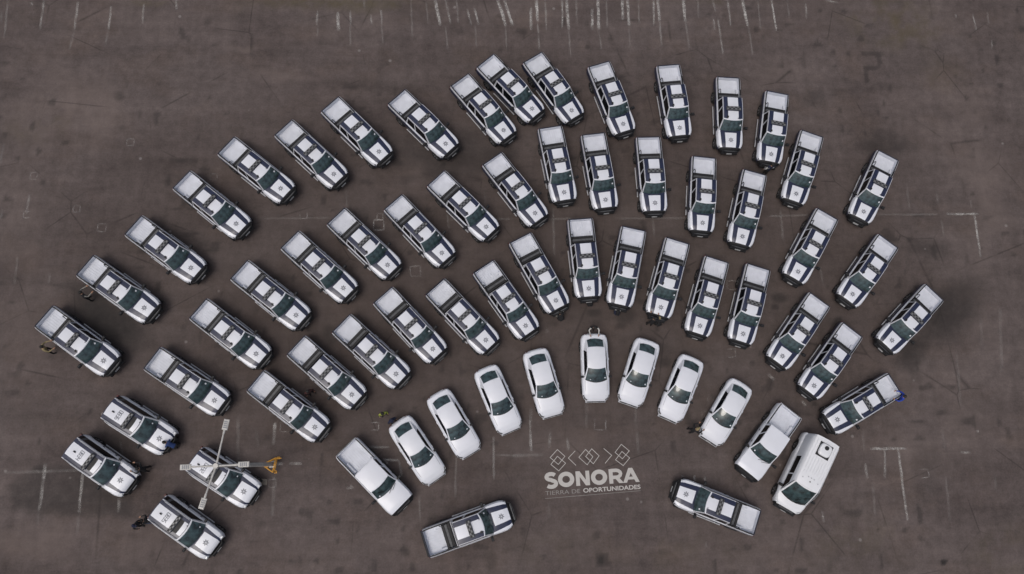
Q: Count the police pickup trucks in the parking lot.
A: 50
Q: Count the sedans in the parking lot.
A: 8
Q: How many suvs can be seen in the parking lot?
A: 4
